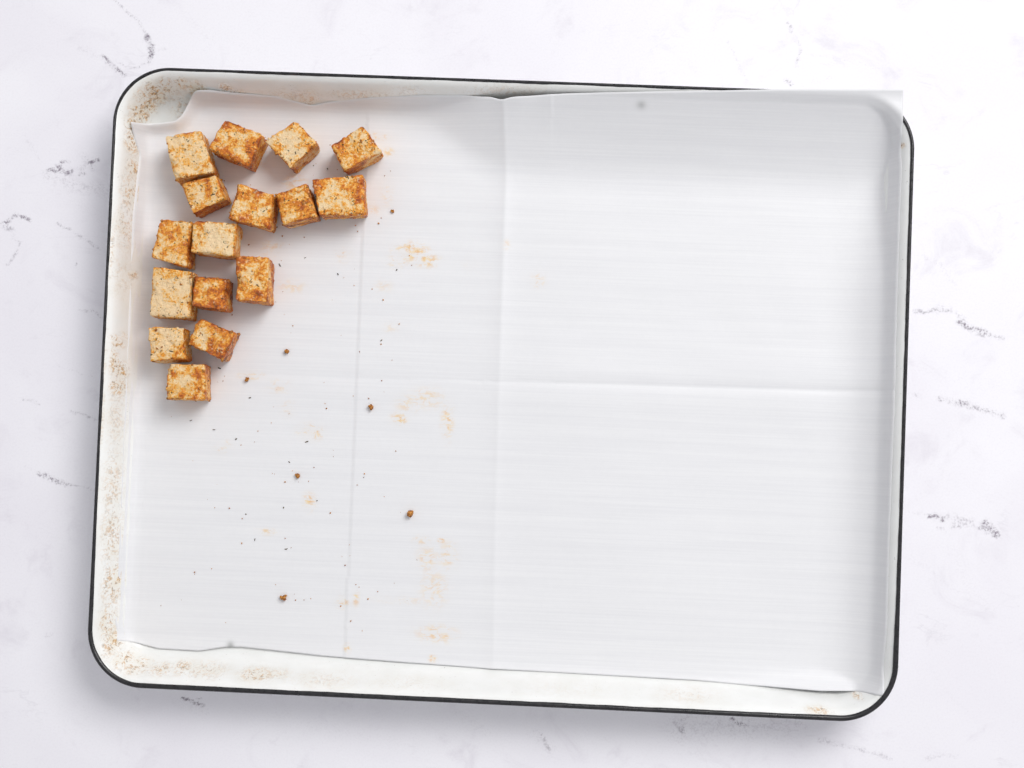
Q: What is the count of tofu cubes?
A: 16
